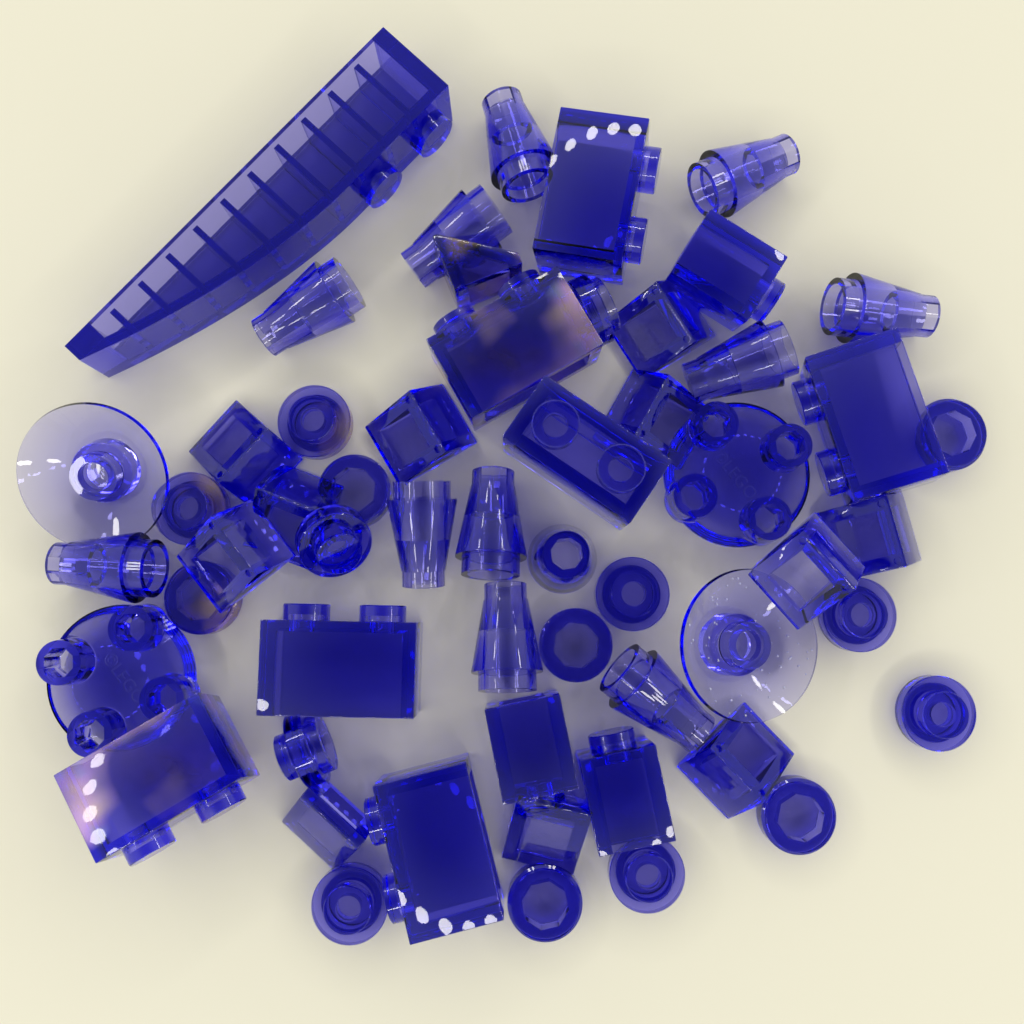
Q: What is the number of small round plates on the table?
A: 16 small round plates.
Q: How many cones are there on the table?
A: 12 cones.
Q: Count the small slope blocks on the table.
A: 12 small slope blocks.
